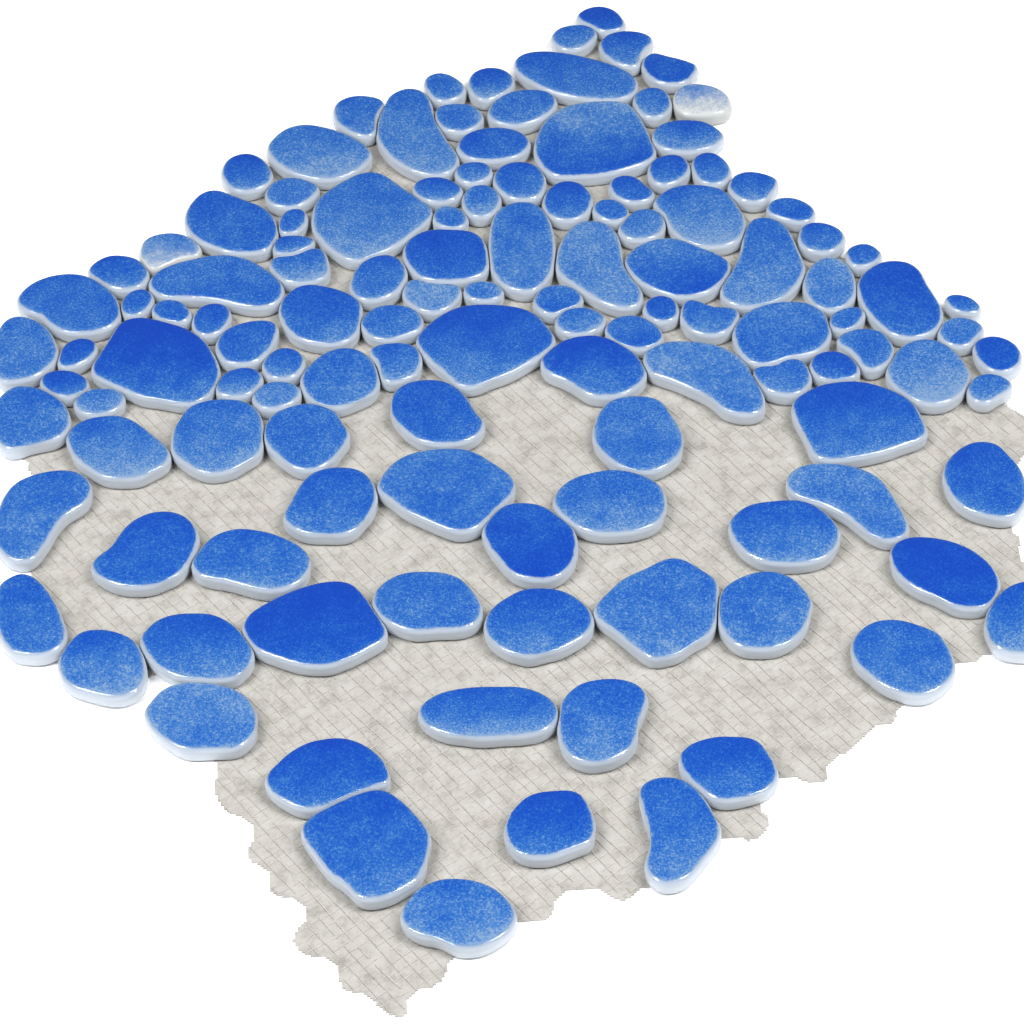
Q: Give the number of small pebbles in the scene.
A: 64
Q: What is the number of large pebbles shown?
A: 61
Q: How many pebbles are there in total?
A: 125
